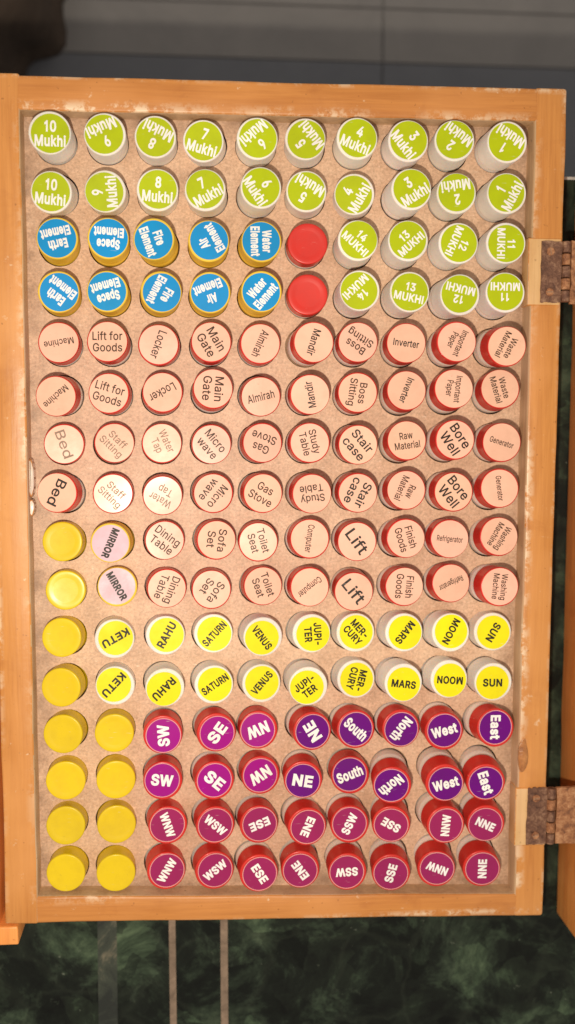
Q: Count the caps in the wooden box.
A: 160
